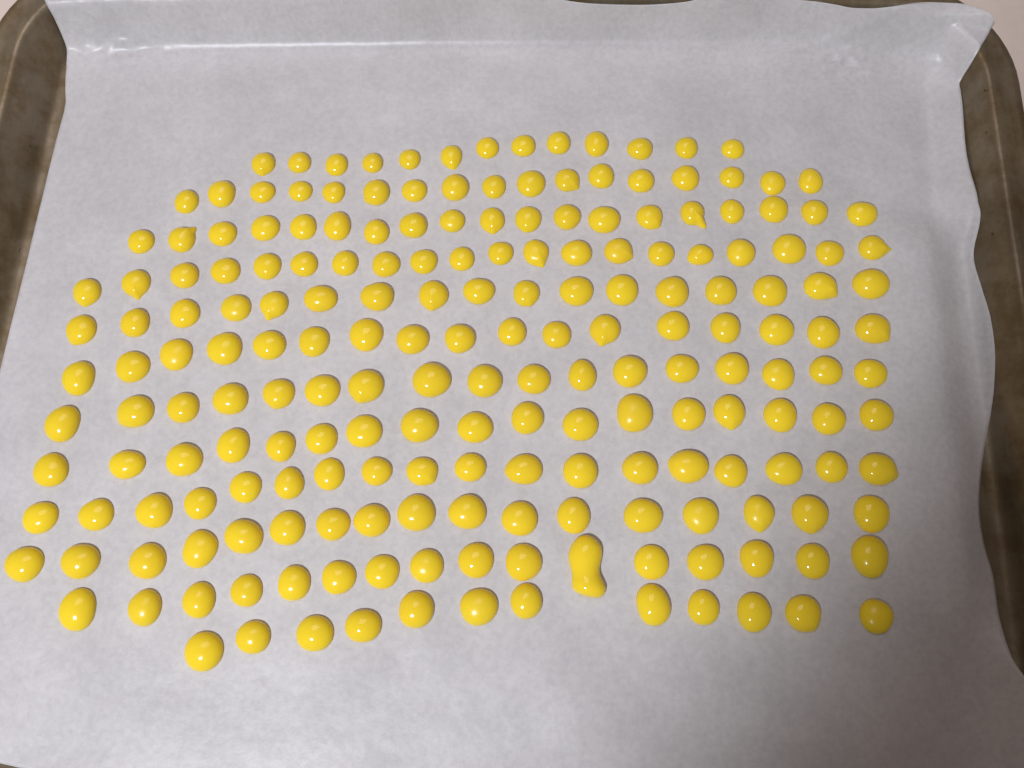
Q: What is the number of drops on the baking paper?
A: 200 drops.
